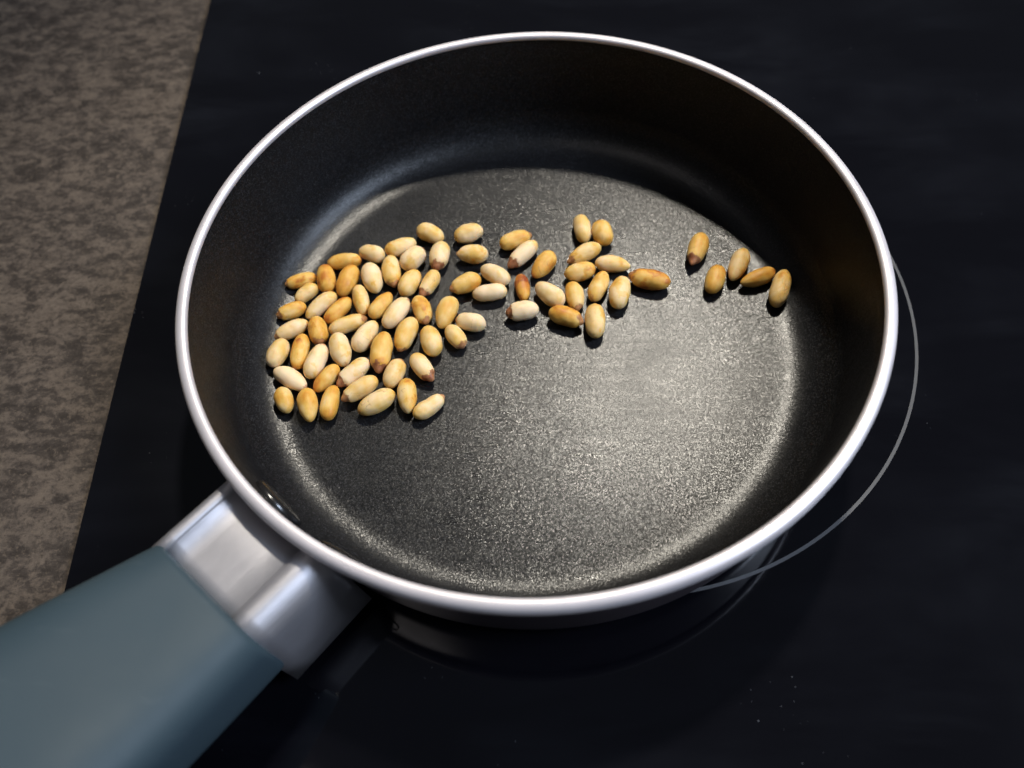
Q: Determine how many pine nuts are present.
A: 74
